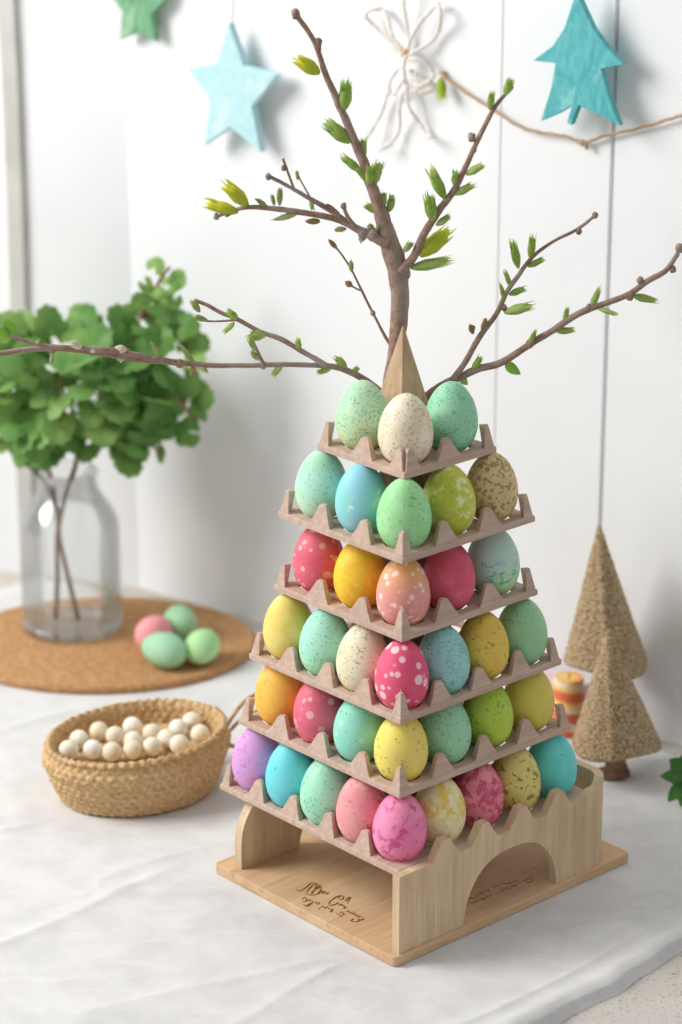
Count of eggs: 40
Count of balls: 16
